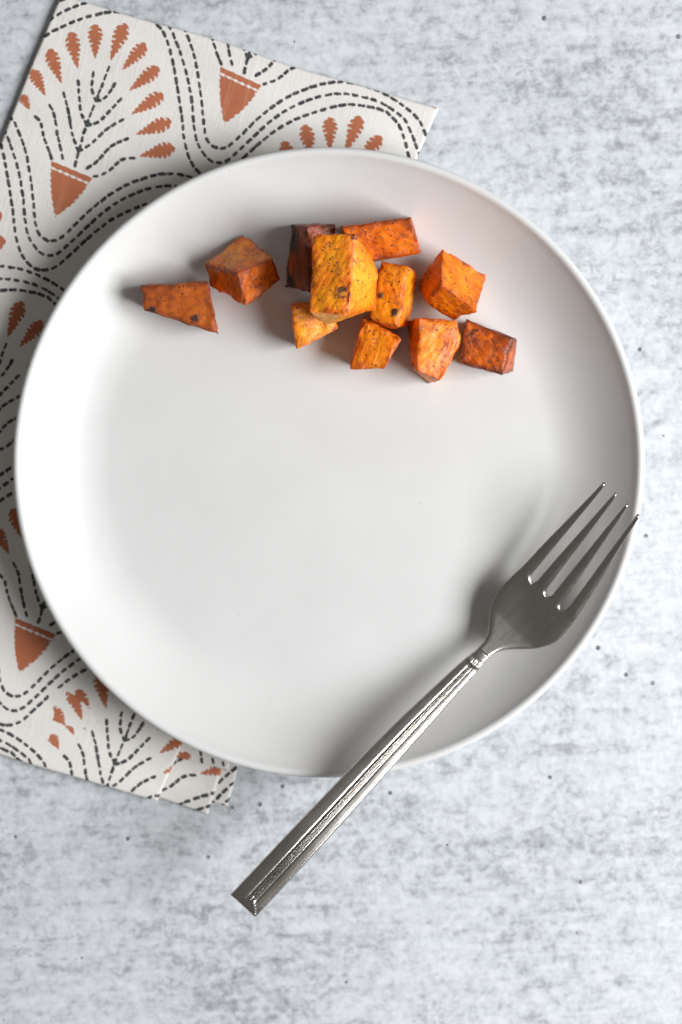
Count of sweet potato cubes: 11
